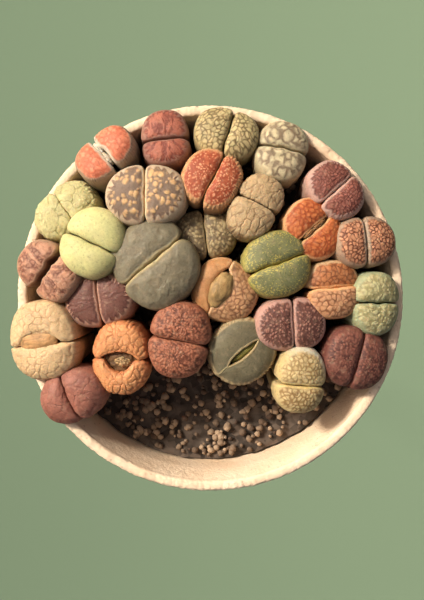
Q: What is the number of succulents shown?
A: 28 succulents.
